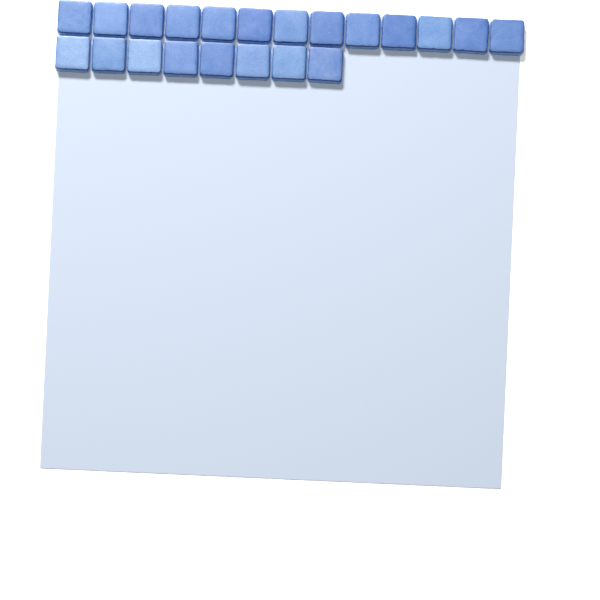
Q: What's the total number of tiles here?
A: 21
